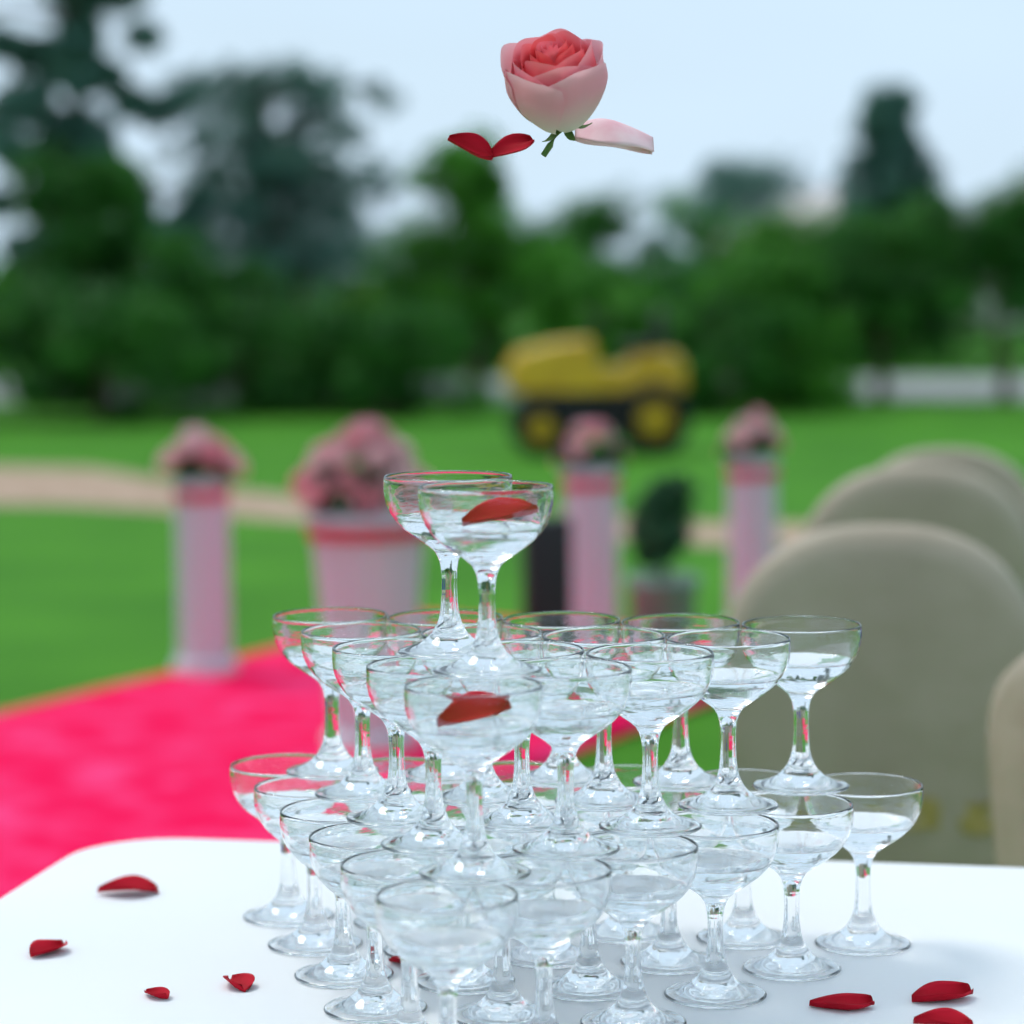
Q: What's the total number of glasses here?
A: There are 38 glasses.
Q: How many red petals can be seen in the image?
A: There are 12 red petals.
